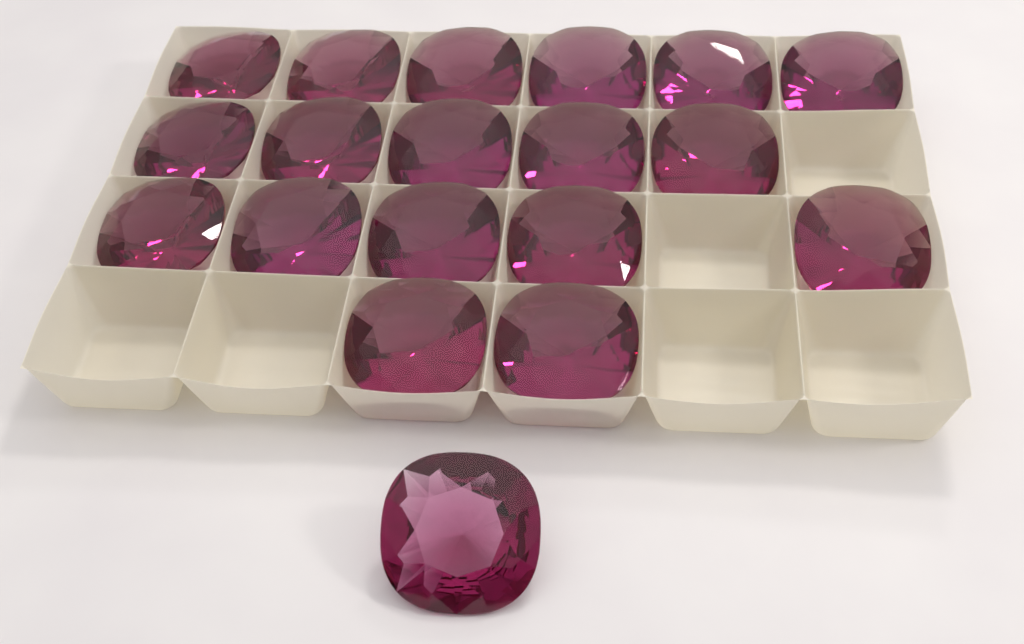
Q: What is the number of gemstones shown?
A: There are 19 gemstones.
